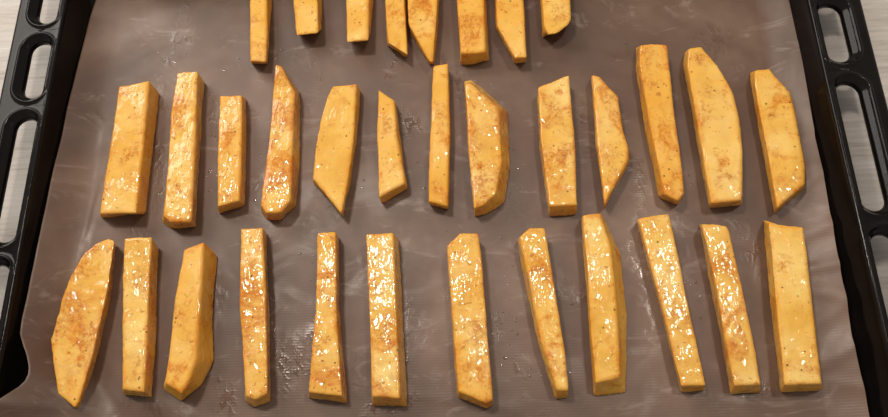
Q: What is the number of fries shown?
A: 33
